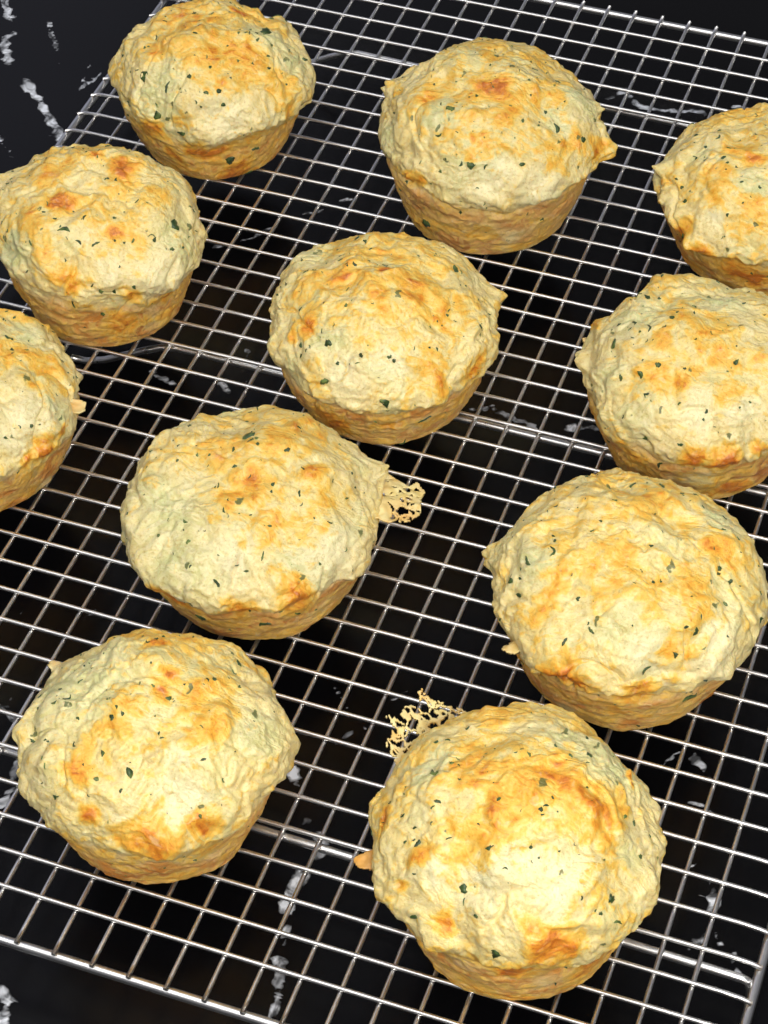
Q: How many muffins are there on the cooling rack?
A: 11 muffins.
